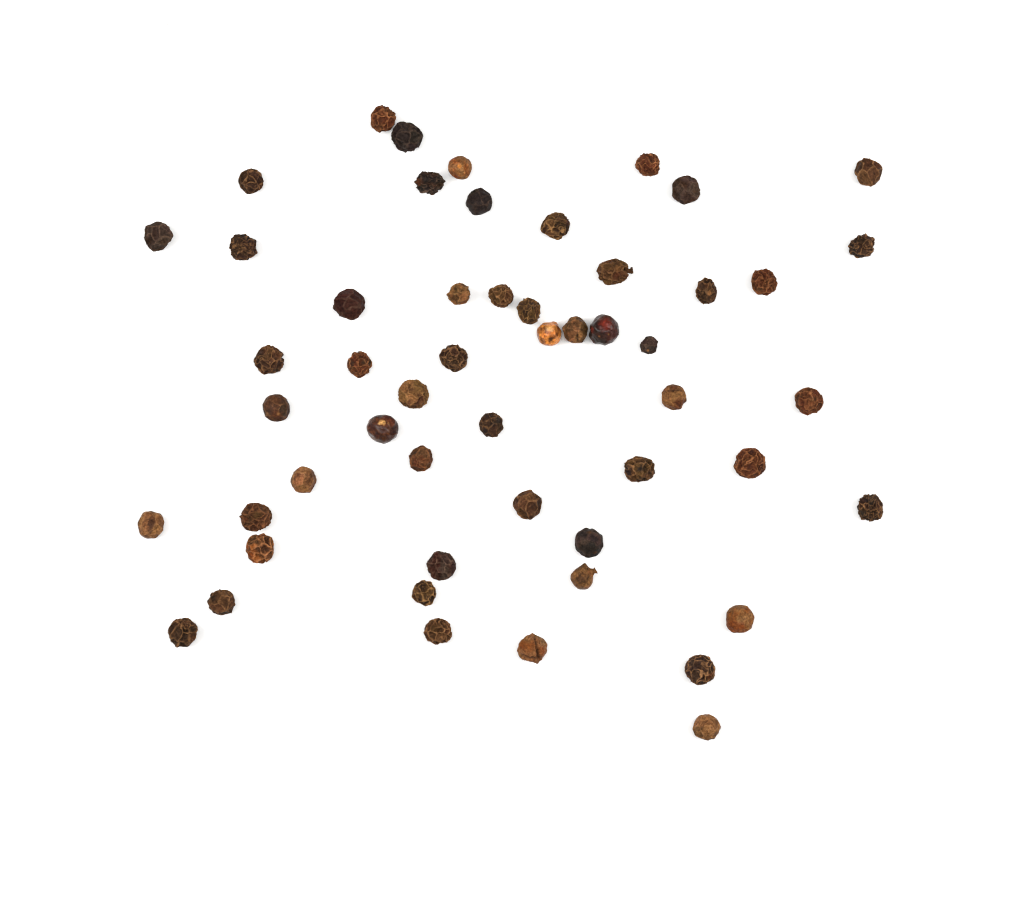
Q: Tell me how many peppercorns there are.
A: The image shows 53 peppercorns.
